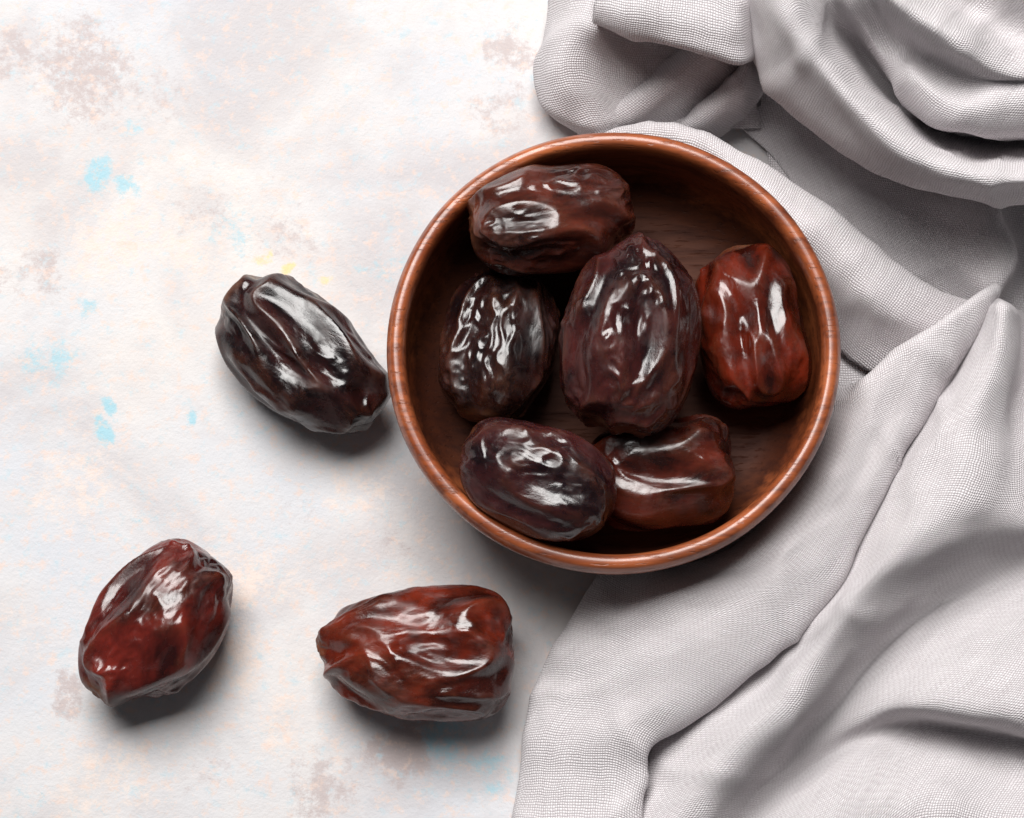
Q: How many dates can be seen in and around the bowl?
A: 9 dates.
